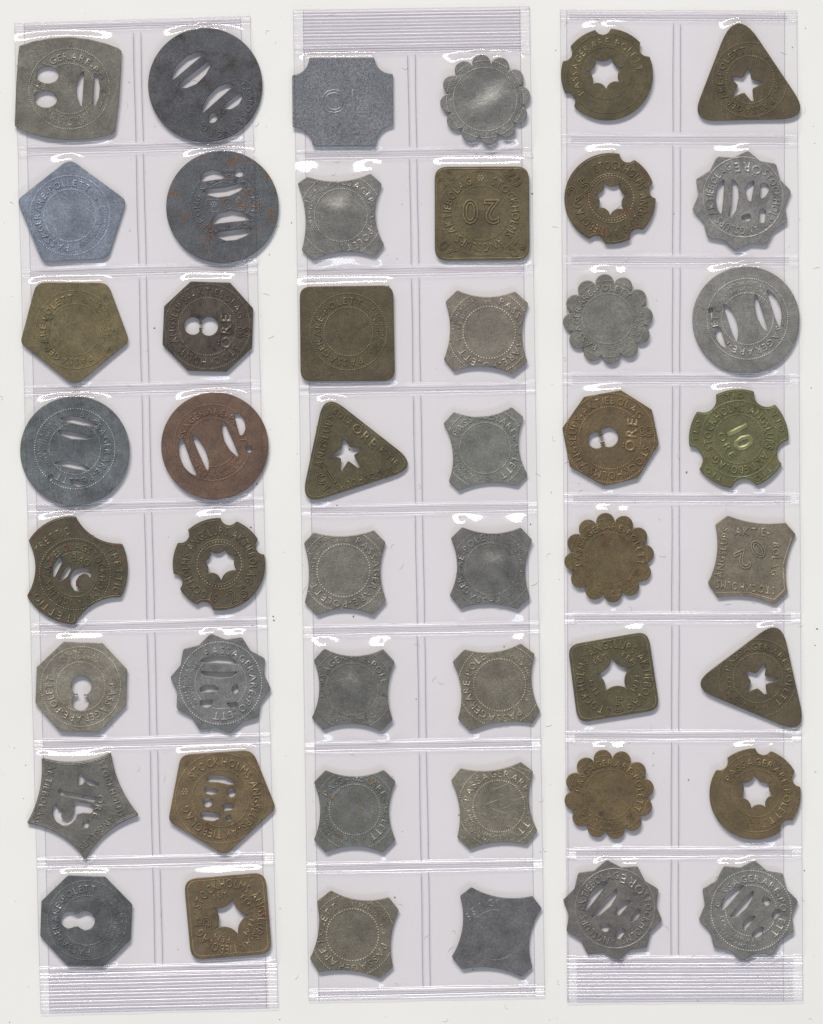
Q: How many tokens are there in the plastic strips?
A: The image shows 48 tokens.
